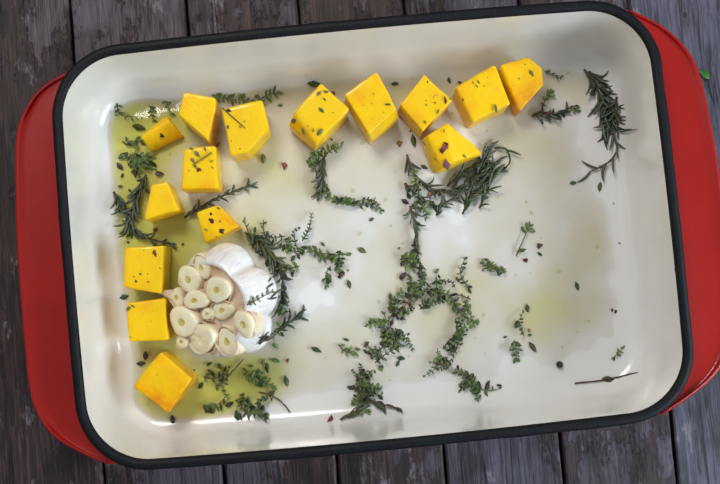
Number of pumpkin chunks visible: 15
